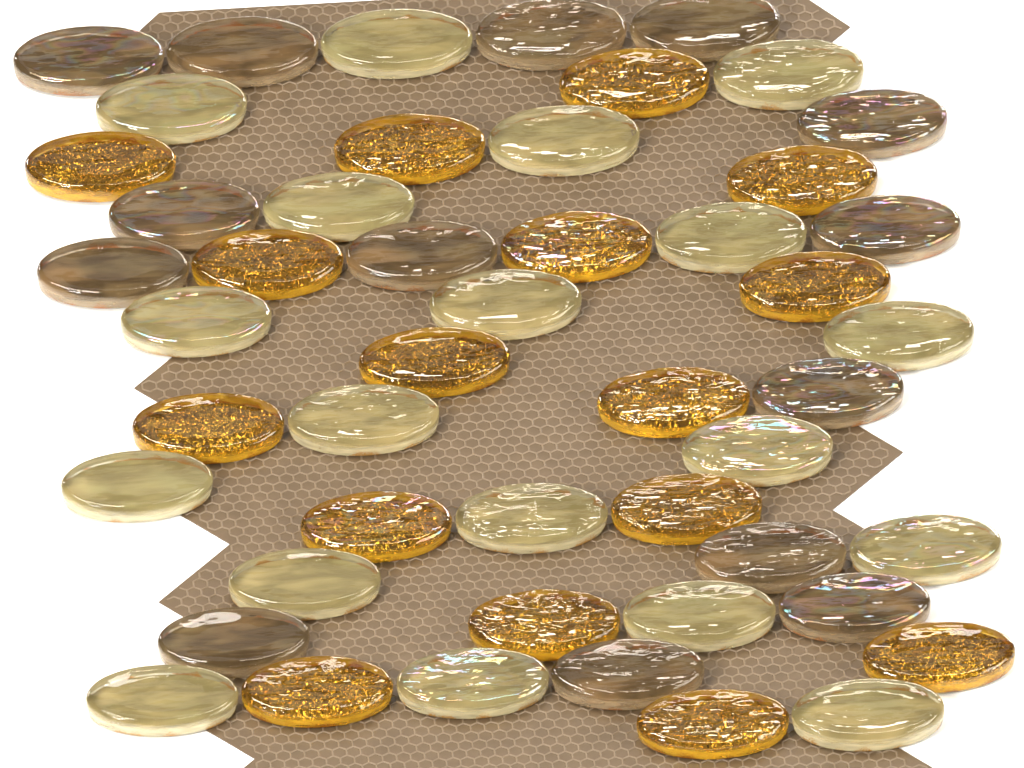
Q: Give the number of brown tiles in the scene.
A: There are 14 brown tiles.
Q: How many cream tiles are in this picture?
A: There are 19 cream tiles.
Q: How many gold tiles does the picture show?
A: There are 16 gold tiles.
